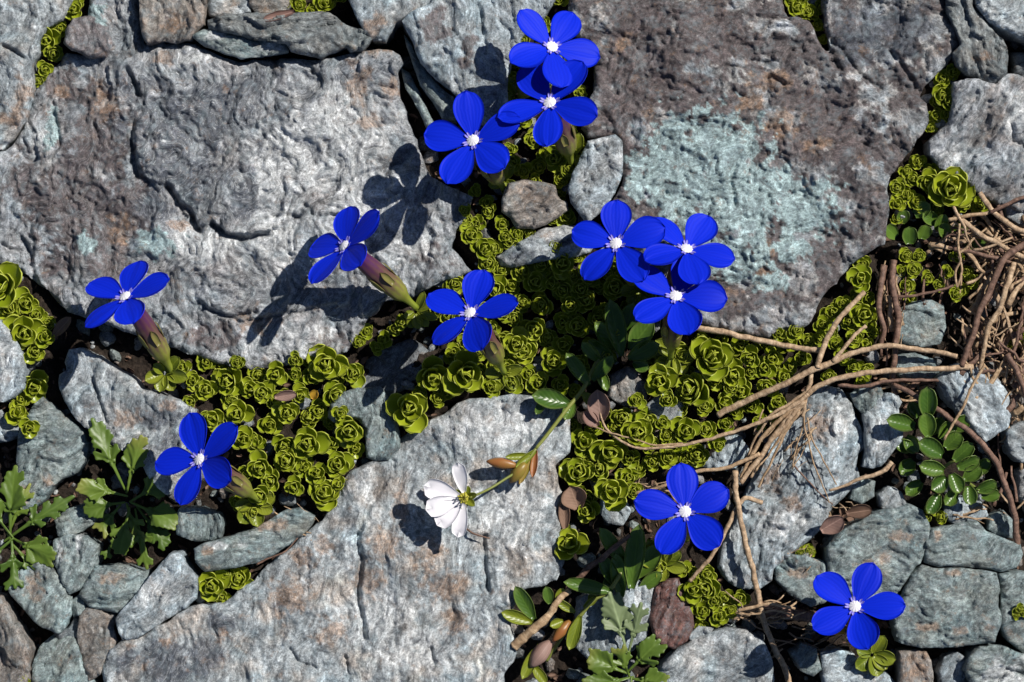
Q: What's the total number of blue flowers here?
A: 12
